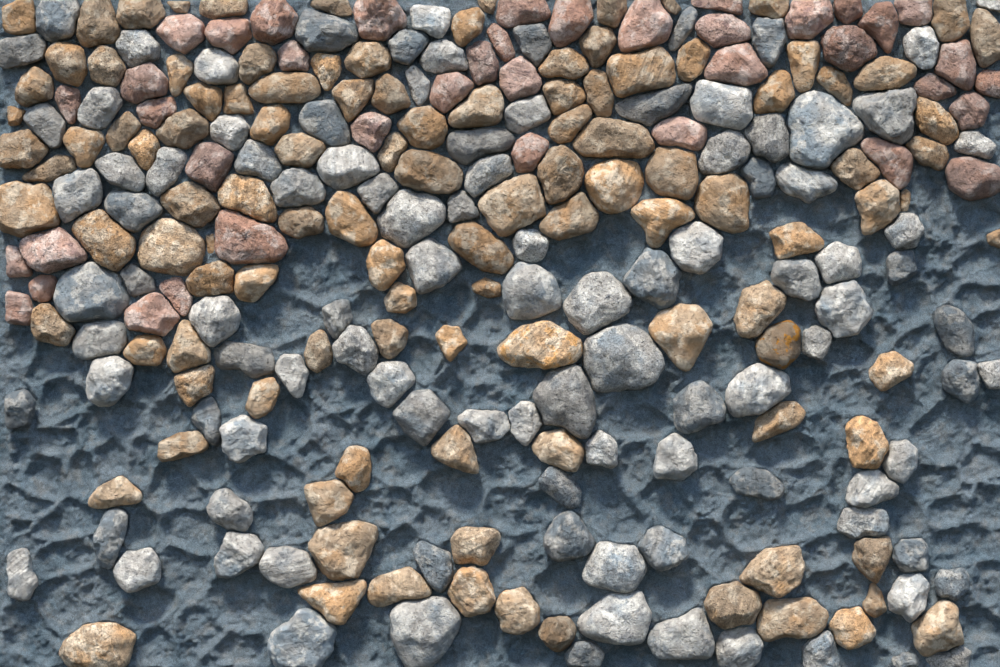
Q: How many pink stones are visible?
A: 40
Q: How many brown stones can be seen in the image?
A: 114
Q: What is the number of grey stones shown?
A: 104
